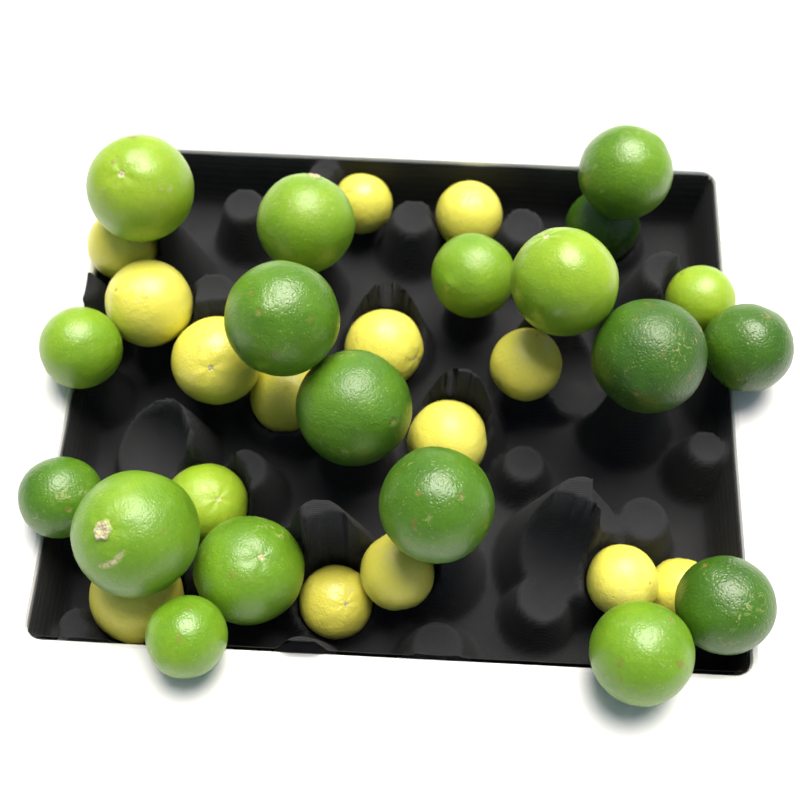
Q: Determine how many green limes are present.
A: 20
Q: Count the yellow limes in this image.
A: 14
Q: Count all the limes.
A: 34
